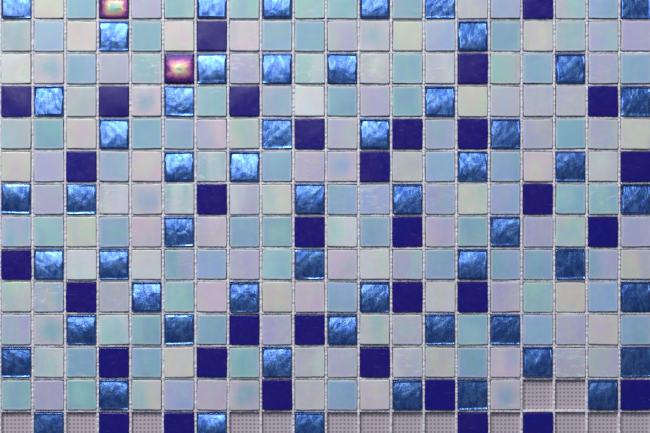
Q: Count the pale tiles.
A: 173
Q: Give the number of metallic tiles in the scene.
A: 56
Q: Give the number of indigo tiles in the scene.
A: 34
